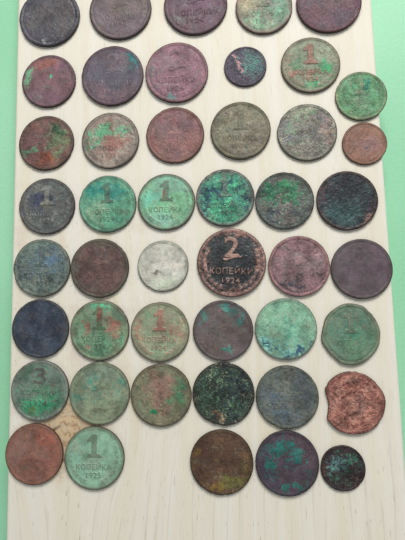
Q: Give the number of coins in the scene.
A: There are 46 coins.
